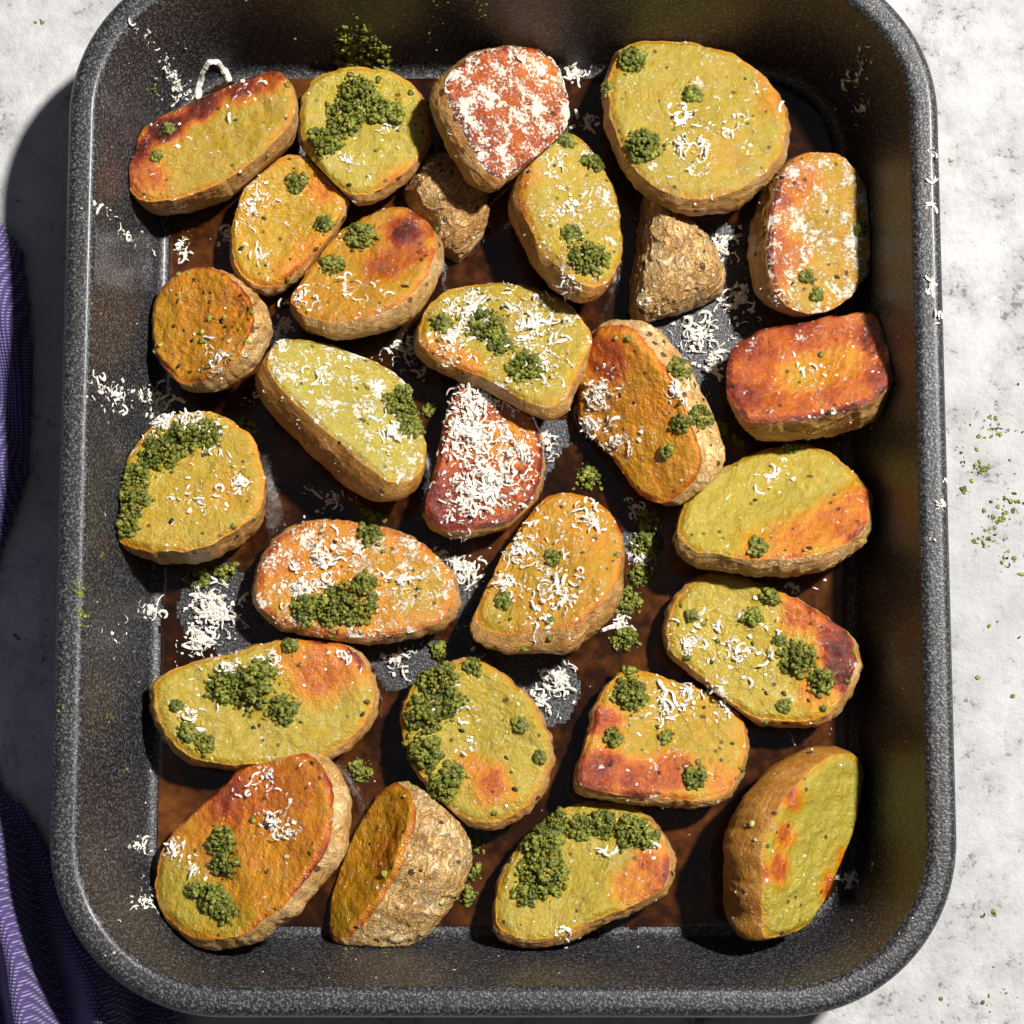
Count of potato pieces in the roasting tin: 28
